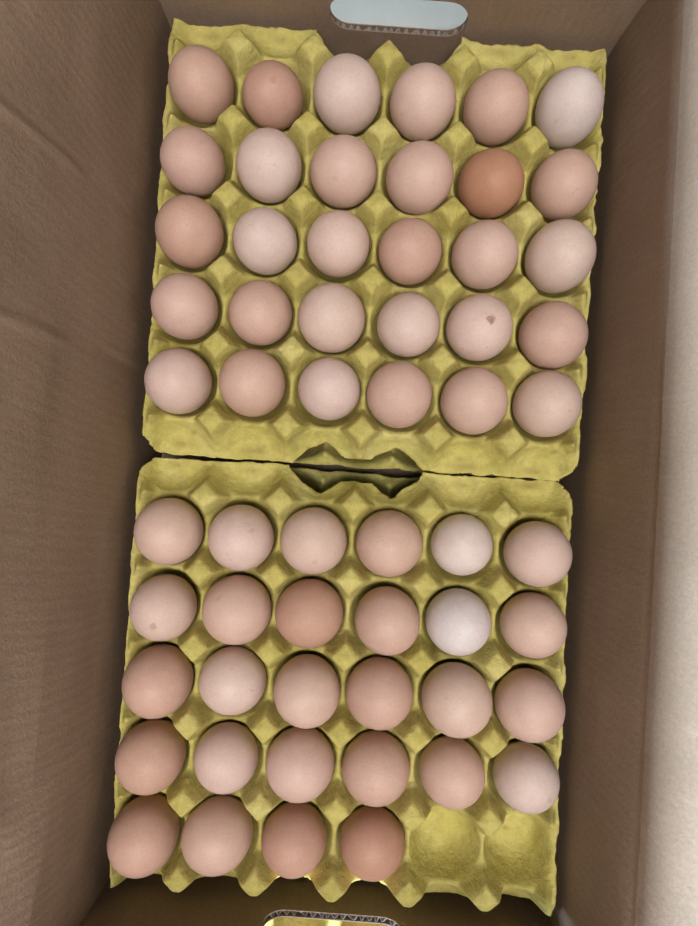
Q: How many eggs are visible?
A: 58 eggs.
